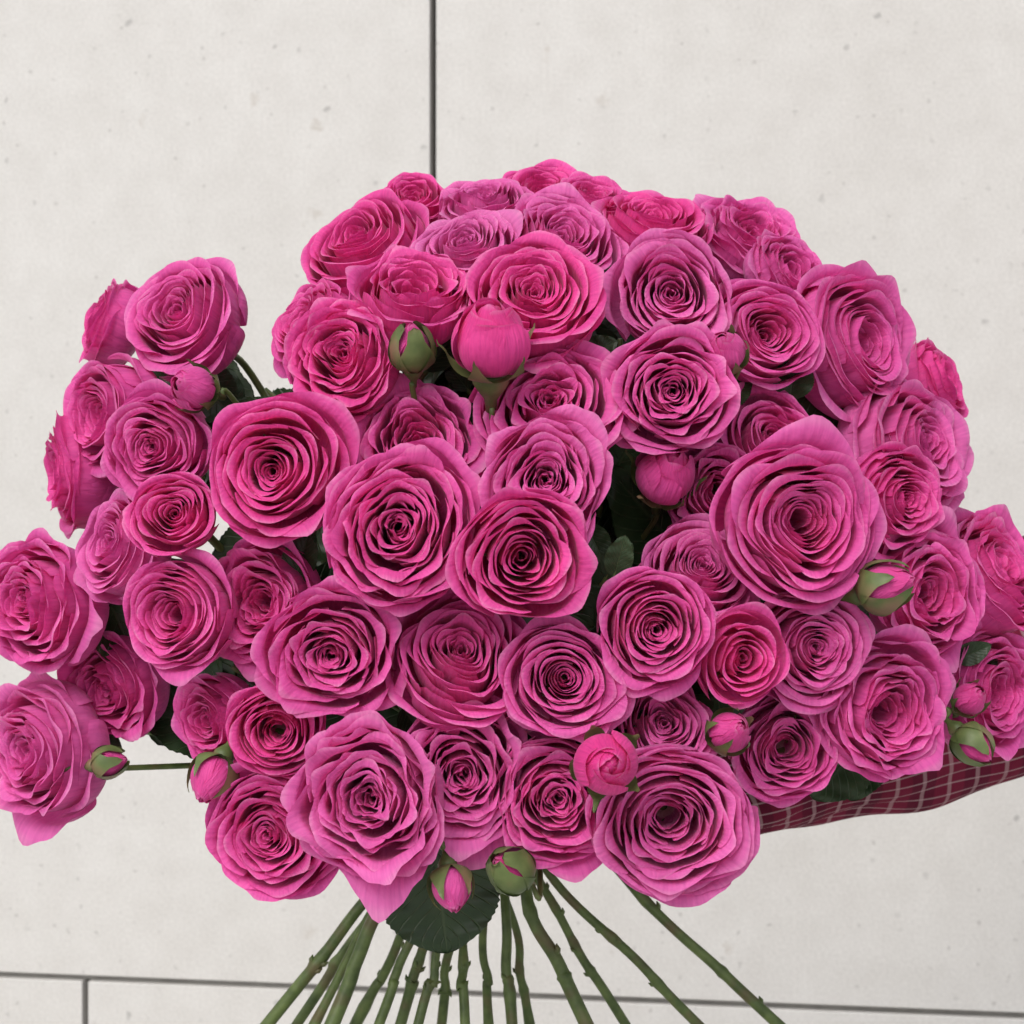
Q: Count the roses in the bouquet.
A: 62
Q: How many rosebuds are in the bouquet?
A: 14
